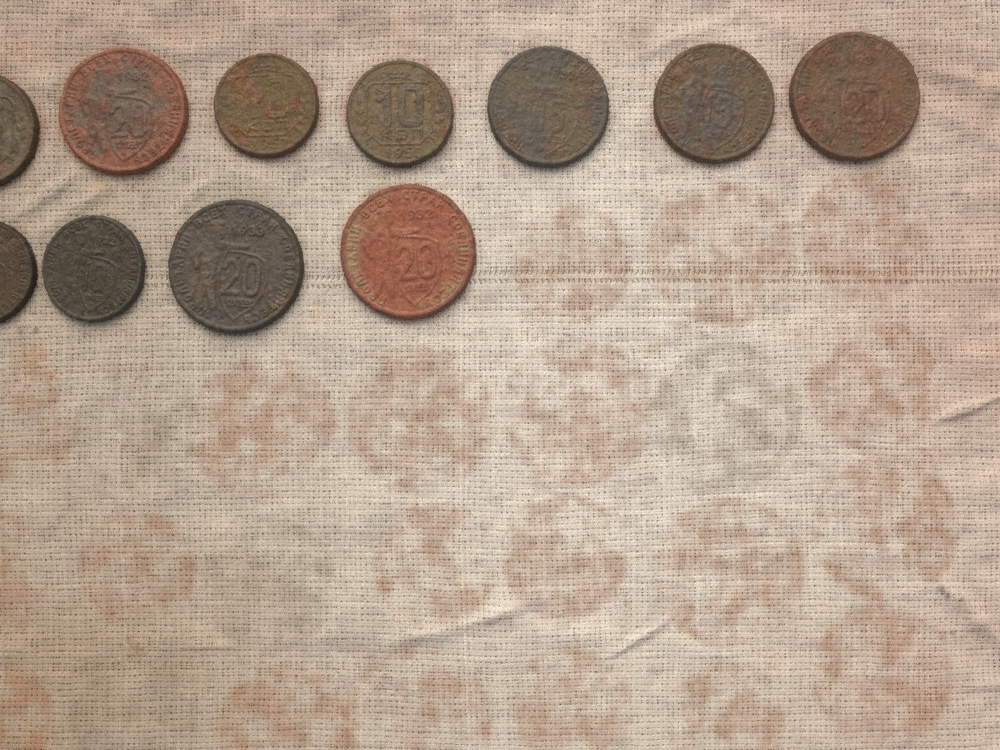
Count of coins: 11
